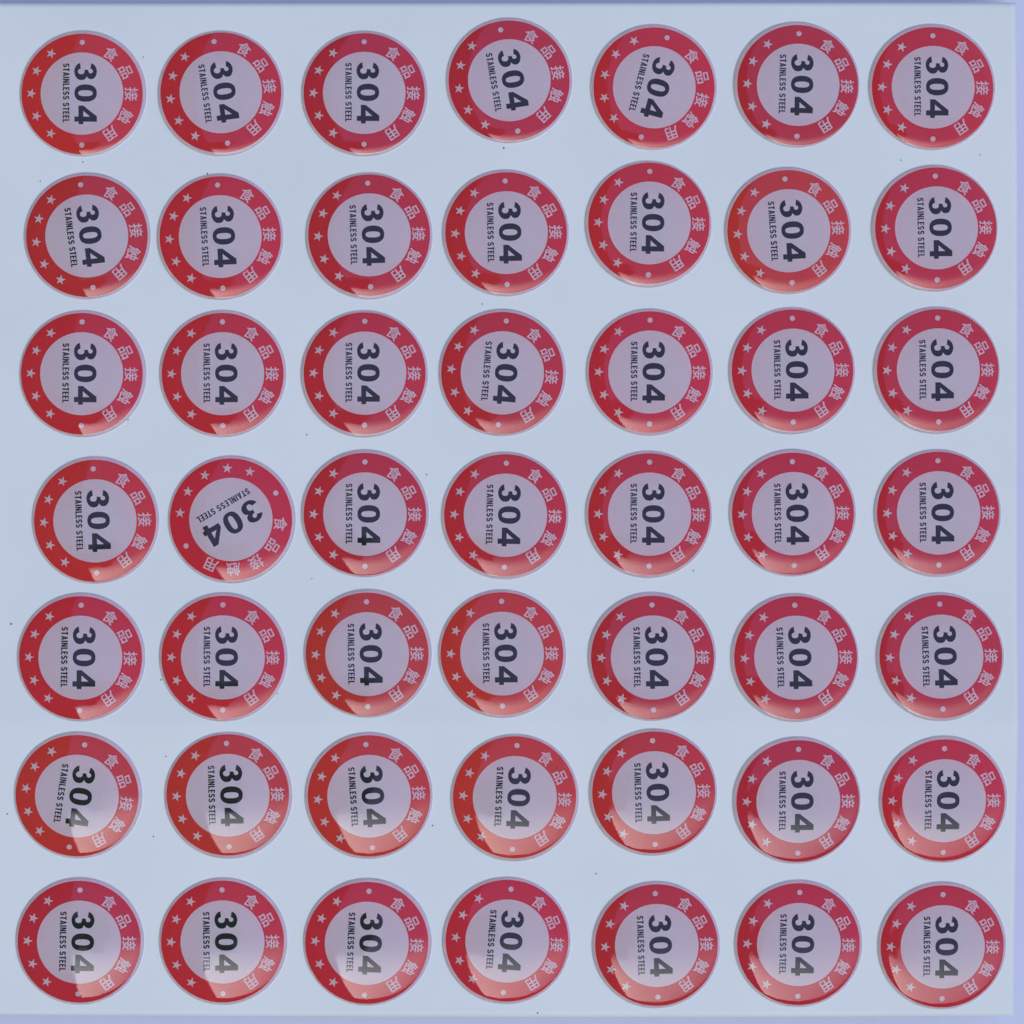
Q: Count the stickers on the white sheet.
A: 49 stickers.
